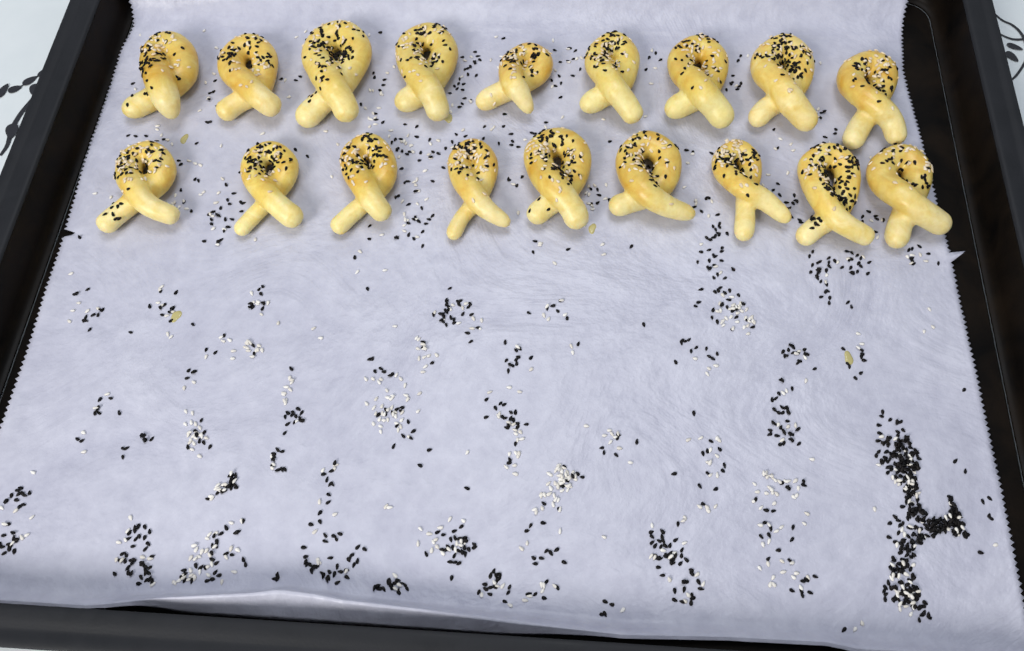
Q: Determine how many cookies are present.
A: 18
